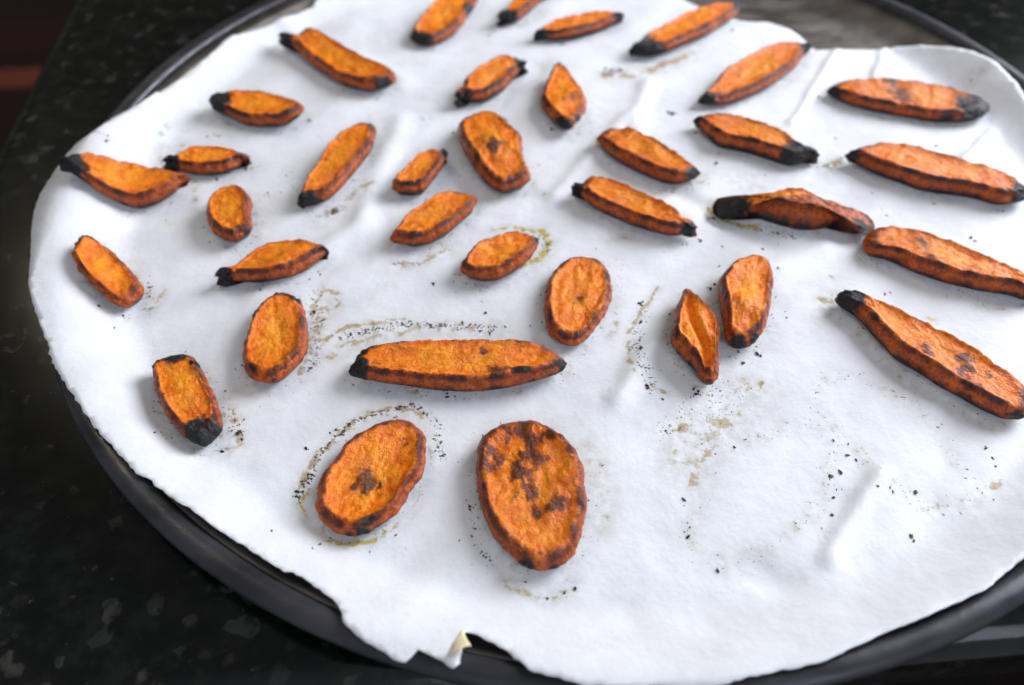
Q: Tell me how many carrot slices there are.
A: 35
